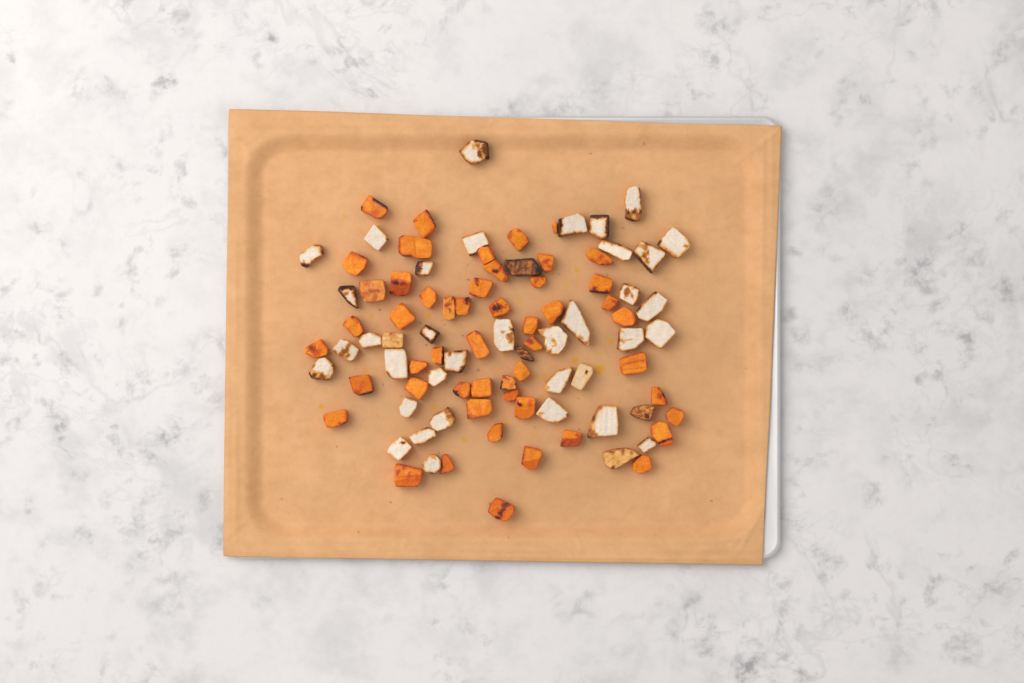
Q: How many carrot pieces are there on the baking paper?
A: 51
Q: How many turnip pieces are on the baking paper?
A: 41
